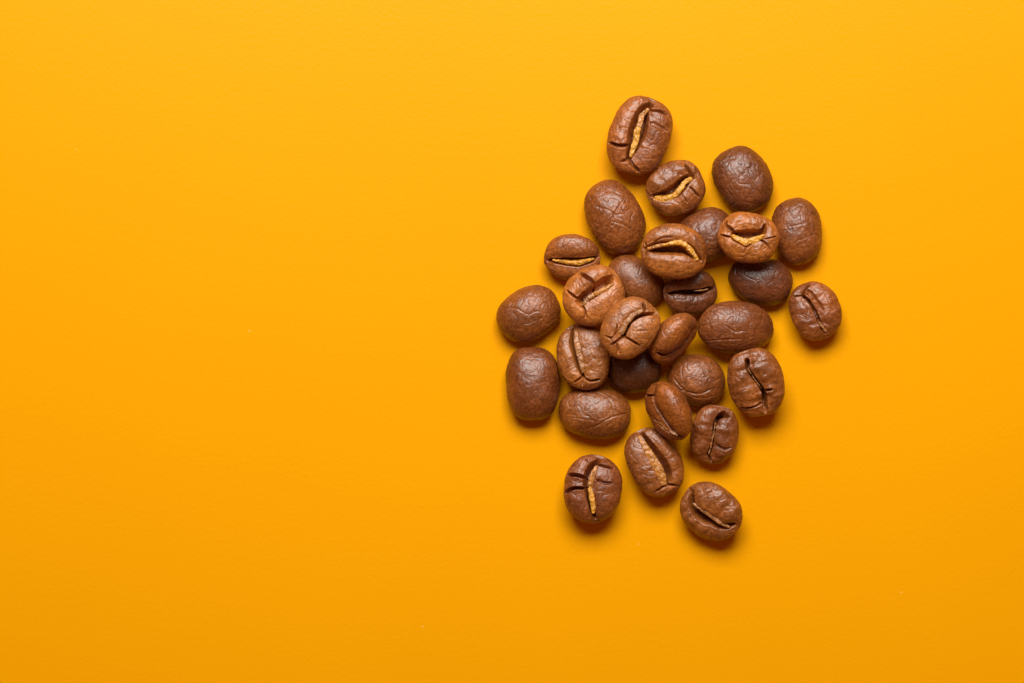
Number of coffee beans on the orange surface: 29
